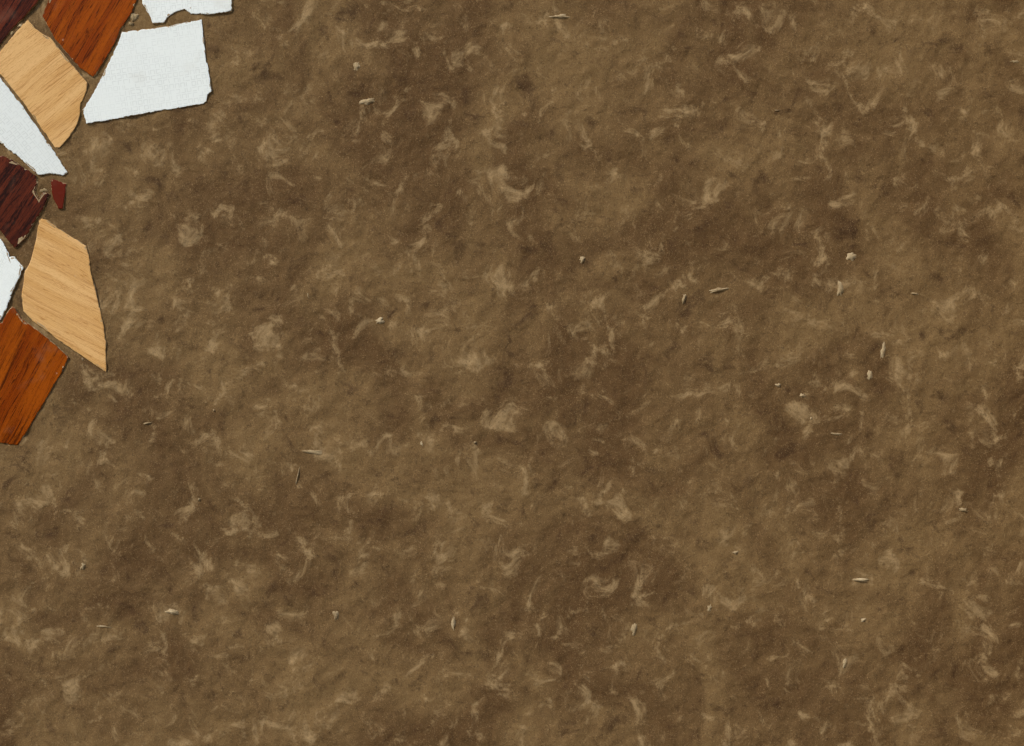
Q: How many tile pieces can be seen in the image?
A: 11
